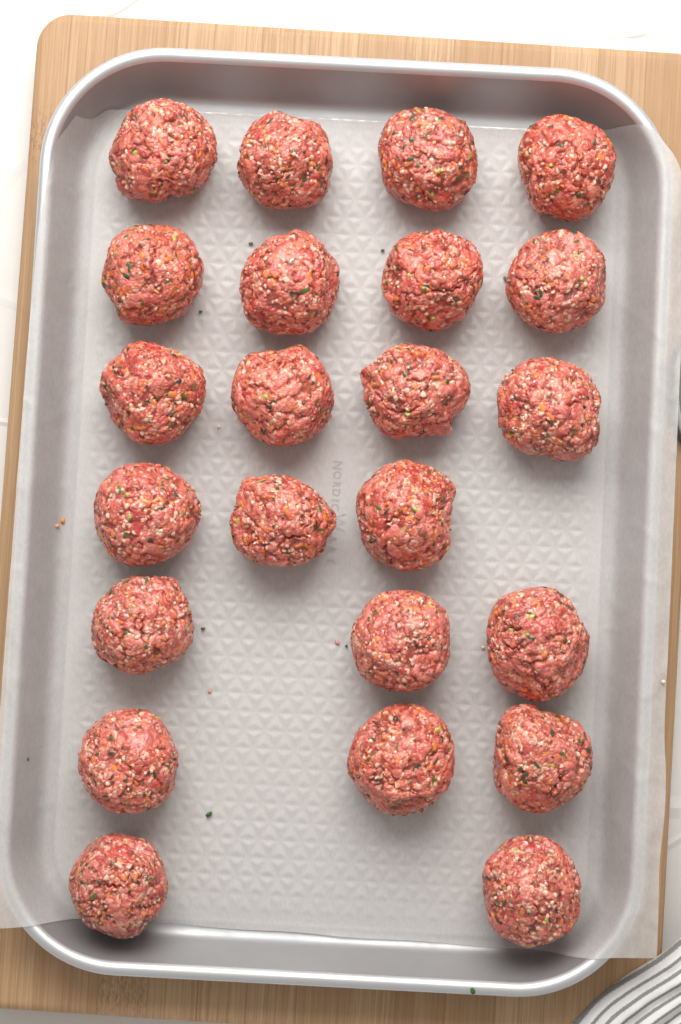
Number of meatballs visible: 23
